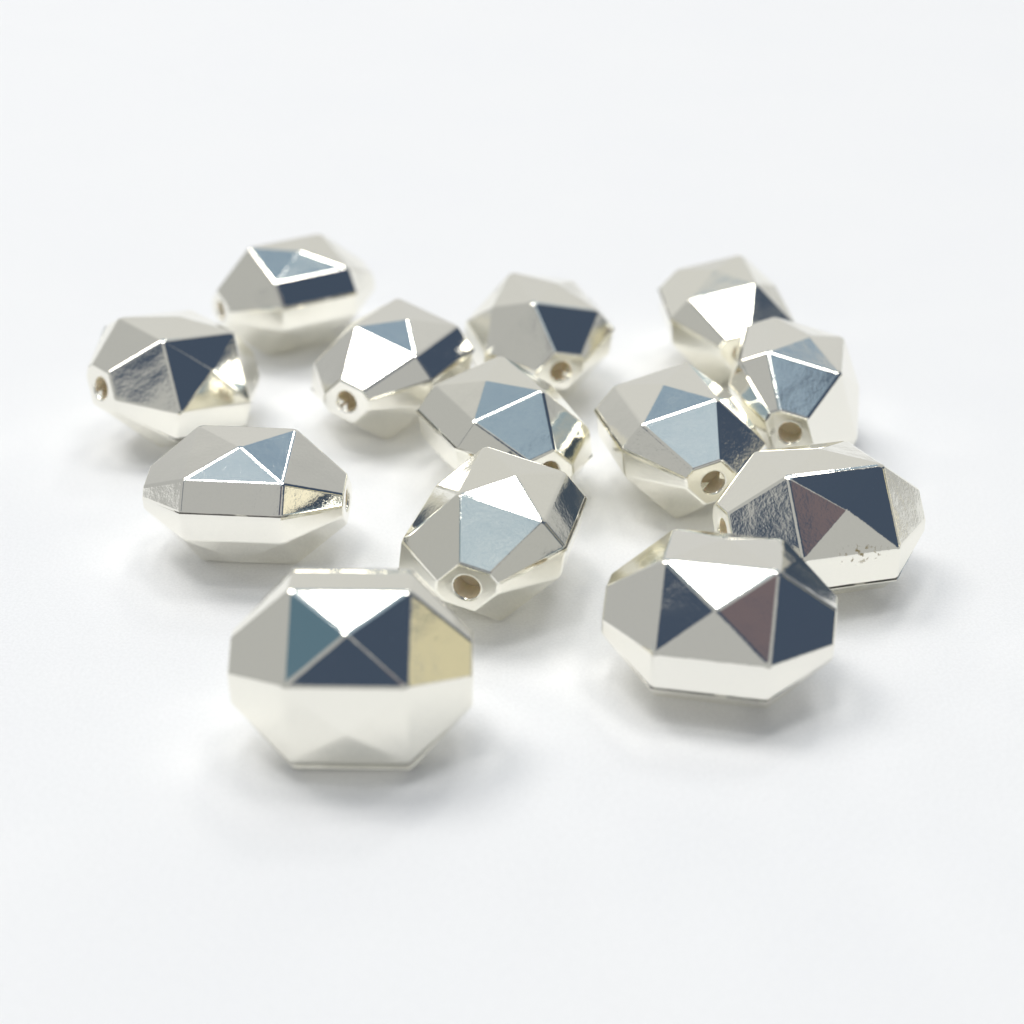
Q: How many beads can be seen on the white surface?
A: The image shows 13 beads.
